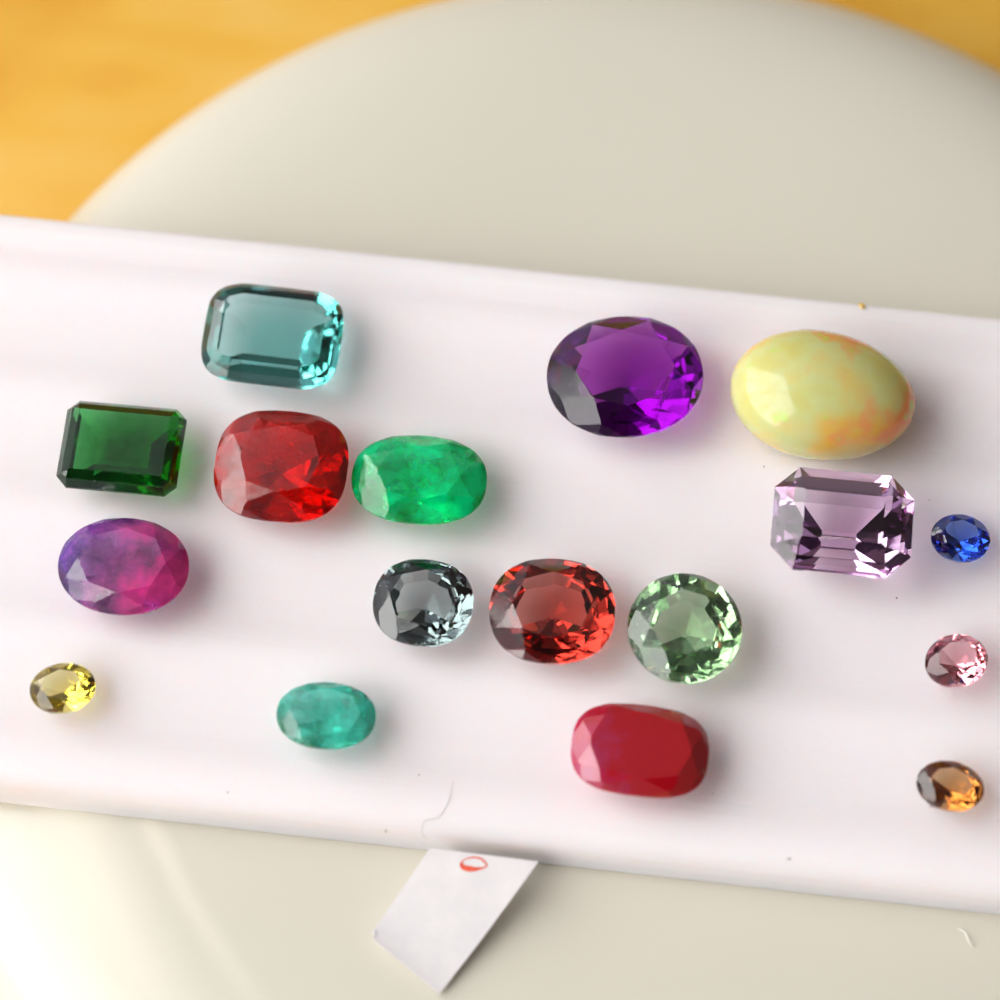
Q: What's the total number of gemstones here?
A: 17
